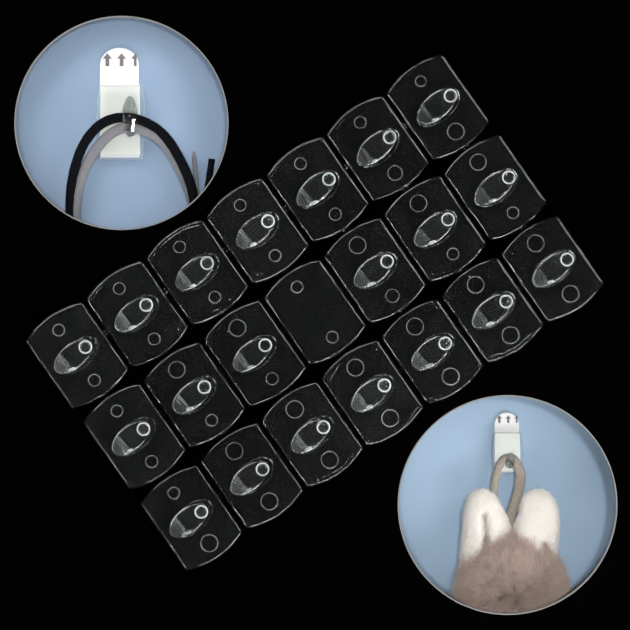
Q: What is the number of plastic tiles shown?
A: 21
